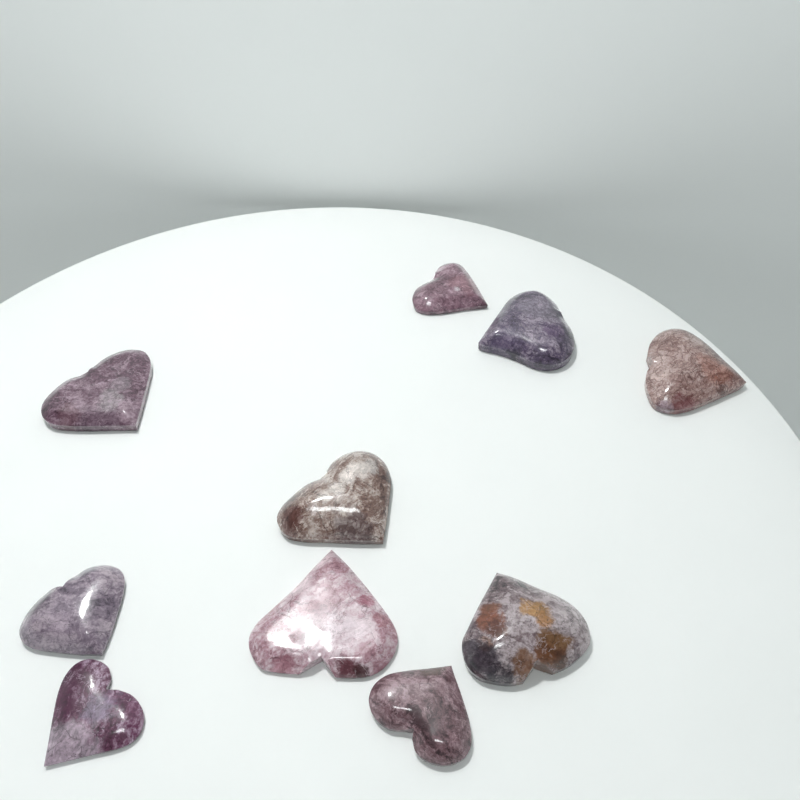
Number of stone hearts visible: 10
